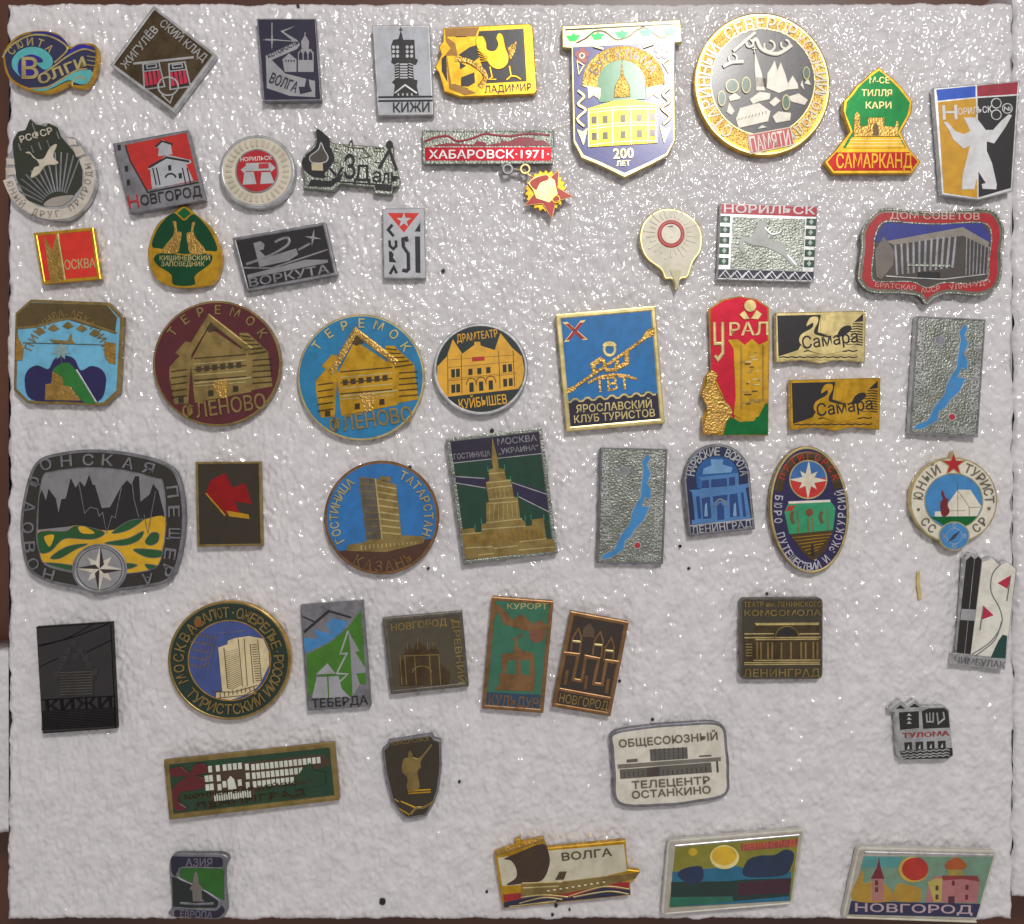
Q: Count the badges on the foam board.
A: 54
